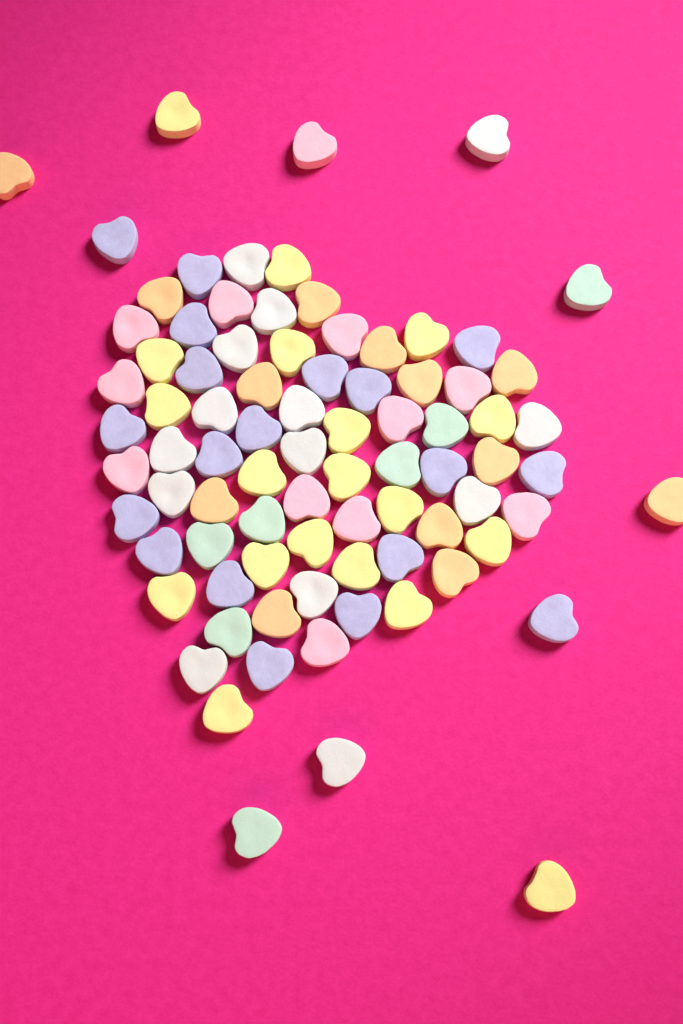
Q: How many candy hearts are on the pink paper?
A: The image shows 84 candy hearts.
